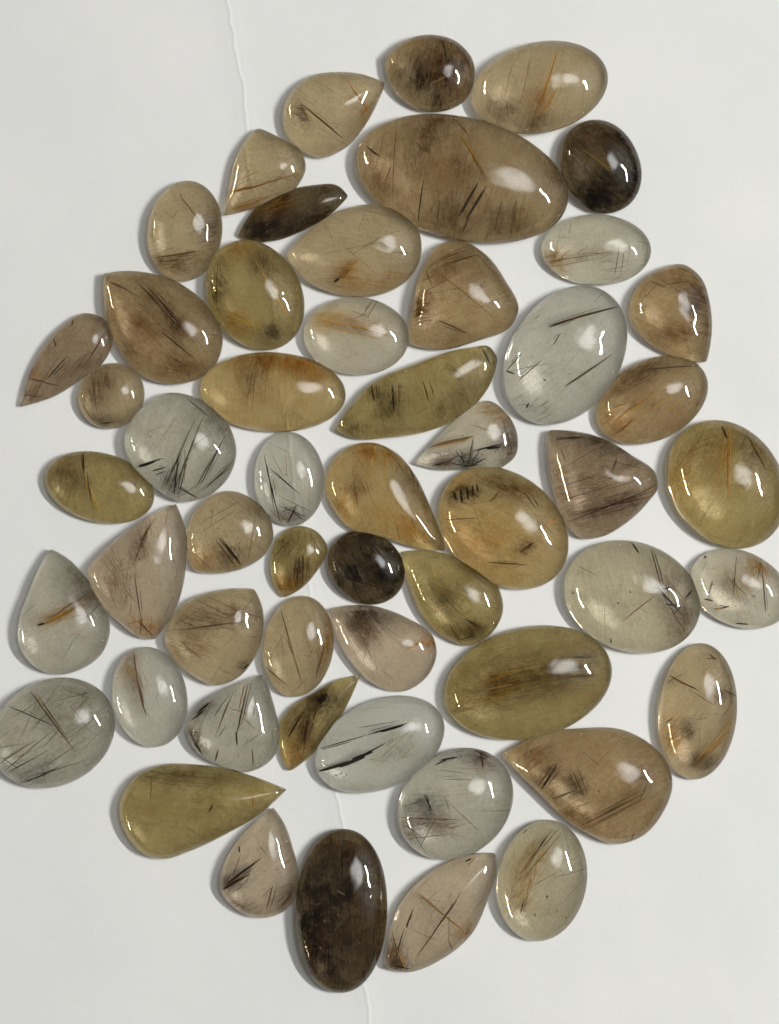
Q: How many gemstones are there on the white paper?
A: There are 54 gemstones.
